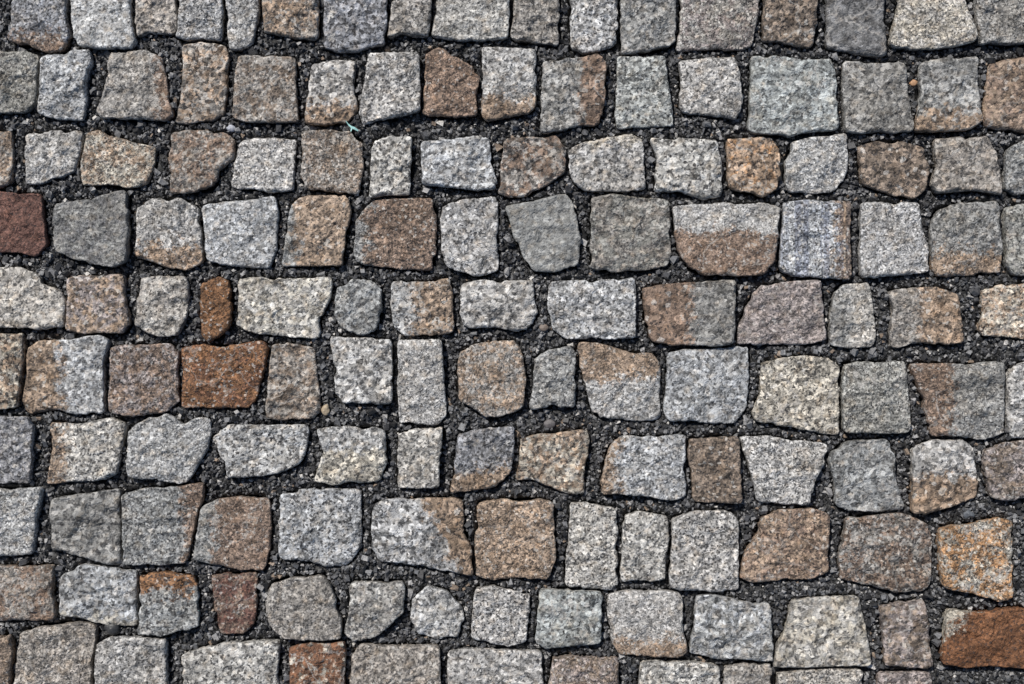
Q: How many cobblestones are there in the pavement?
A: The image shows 145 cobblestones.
